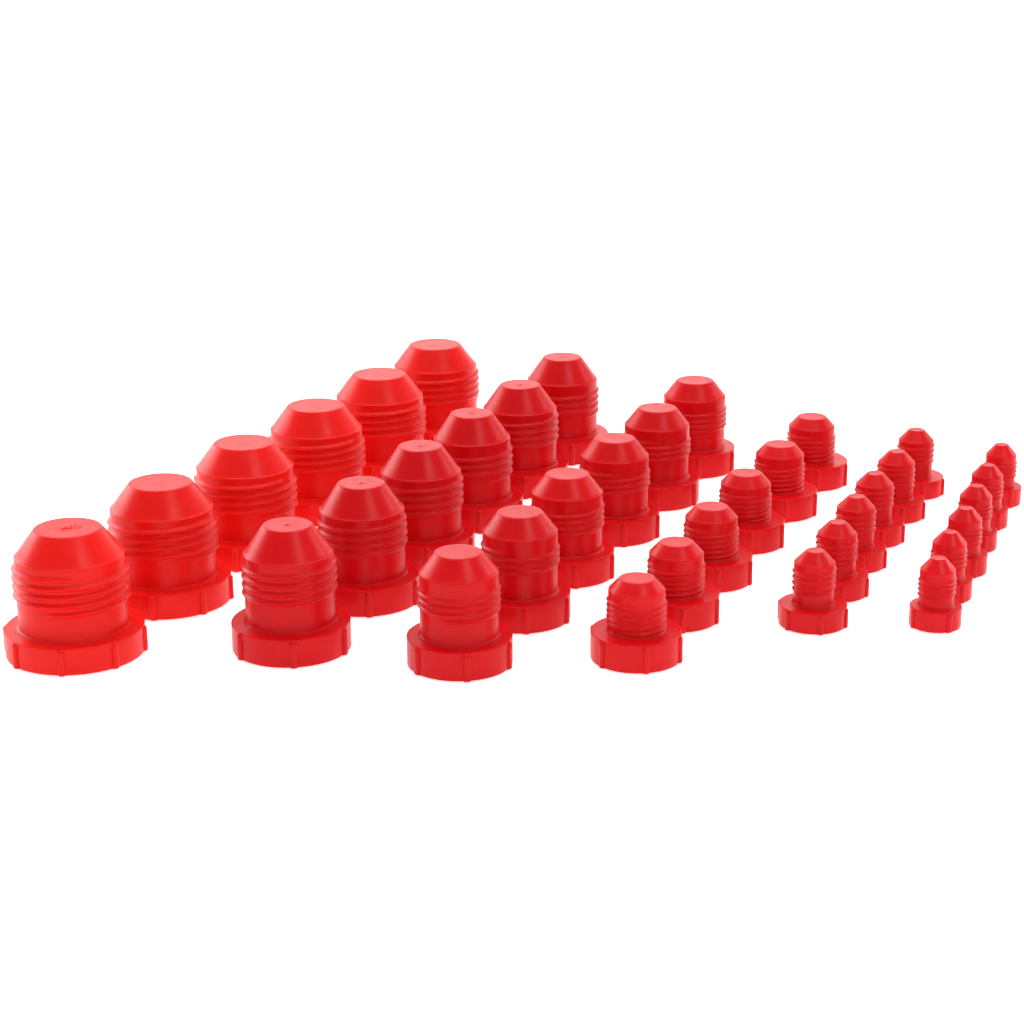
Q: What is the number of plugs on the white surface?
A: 36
